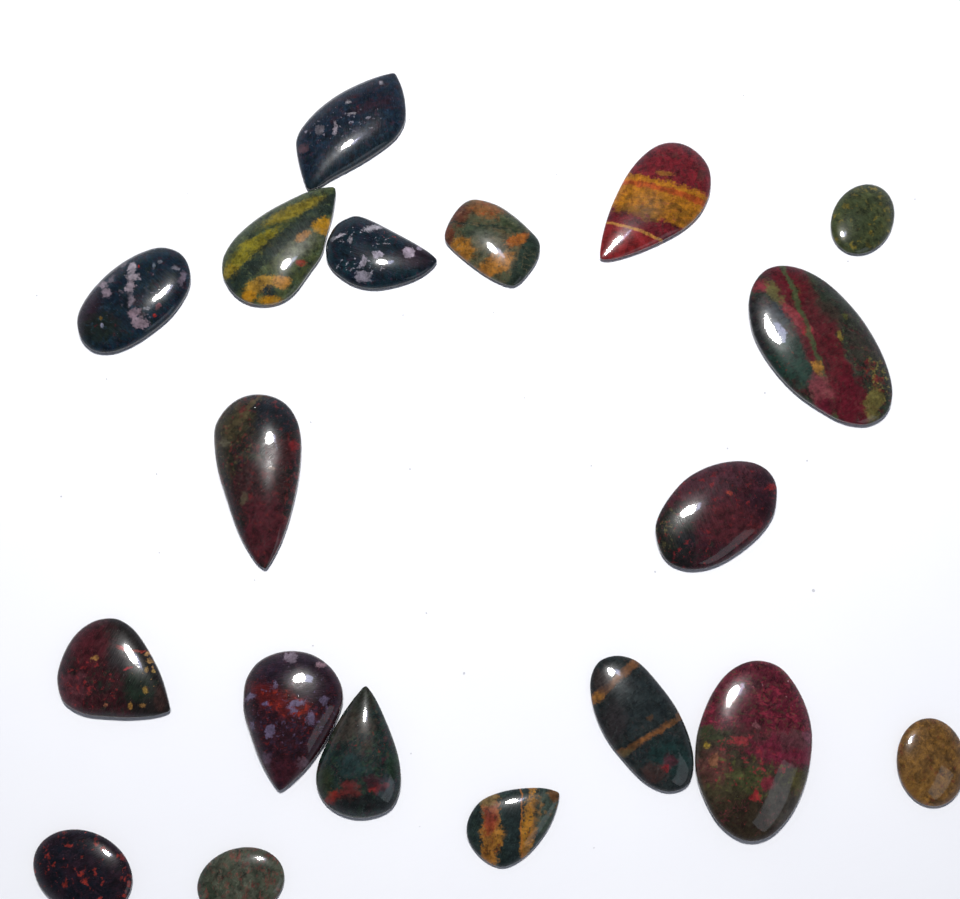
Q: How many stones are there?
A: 19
